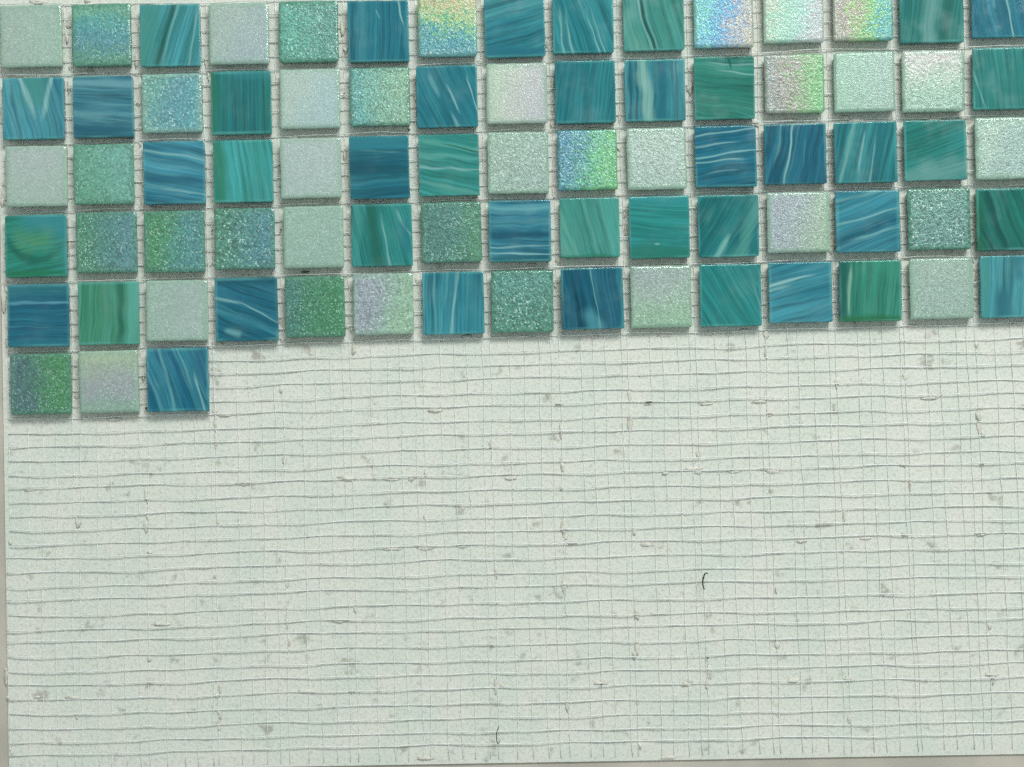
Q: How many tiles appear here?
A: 78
